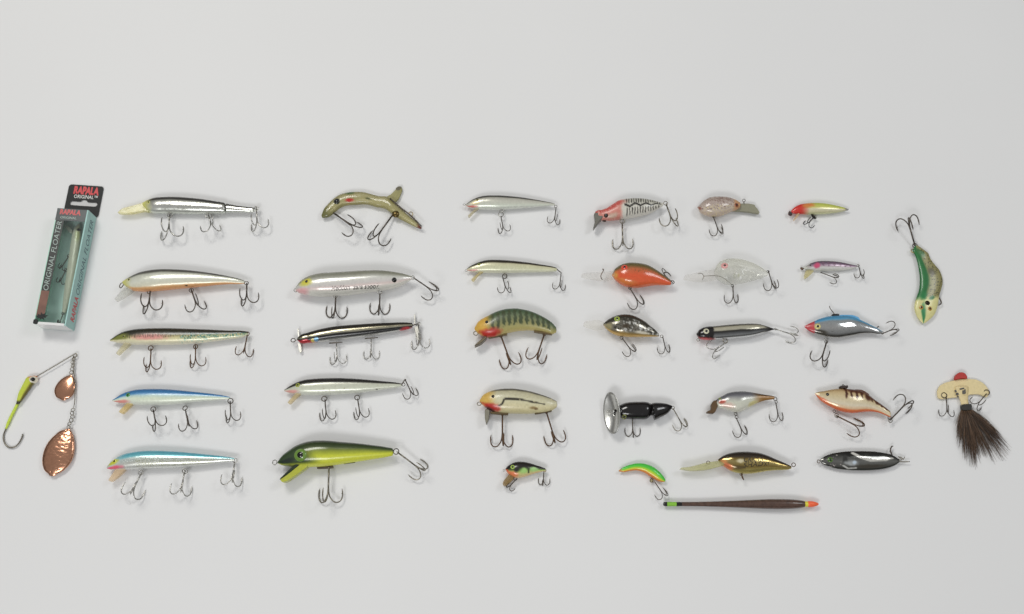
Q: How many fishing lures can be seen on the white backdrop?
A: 34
